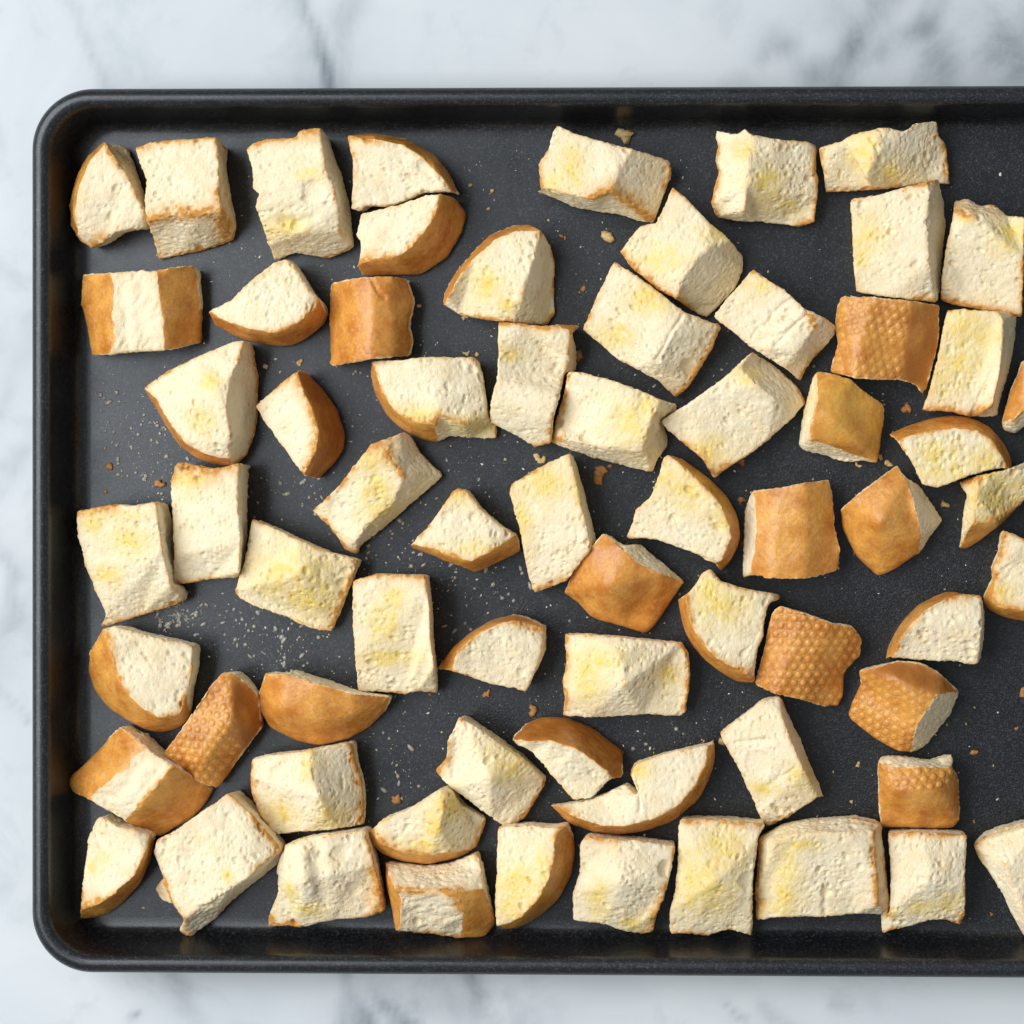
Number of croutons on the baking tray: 68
